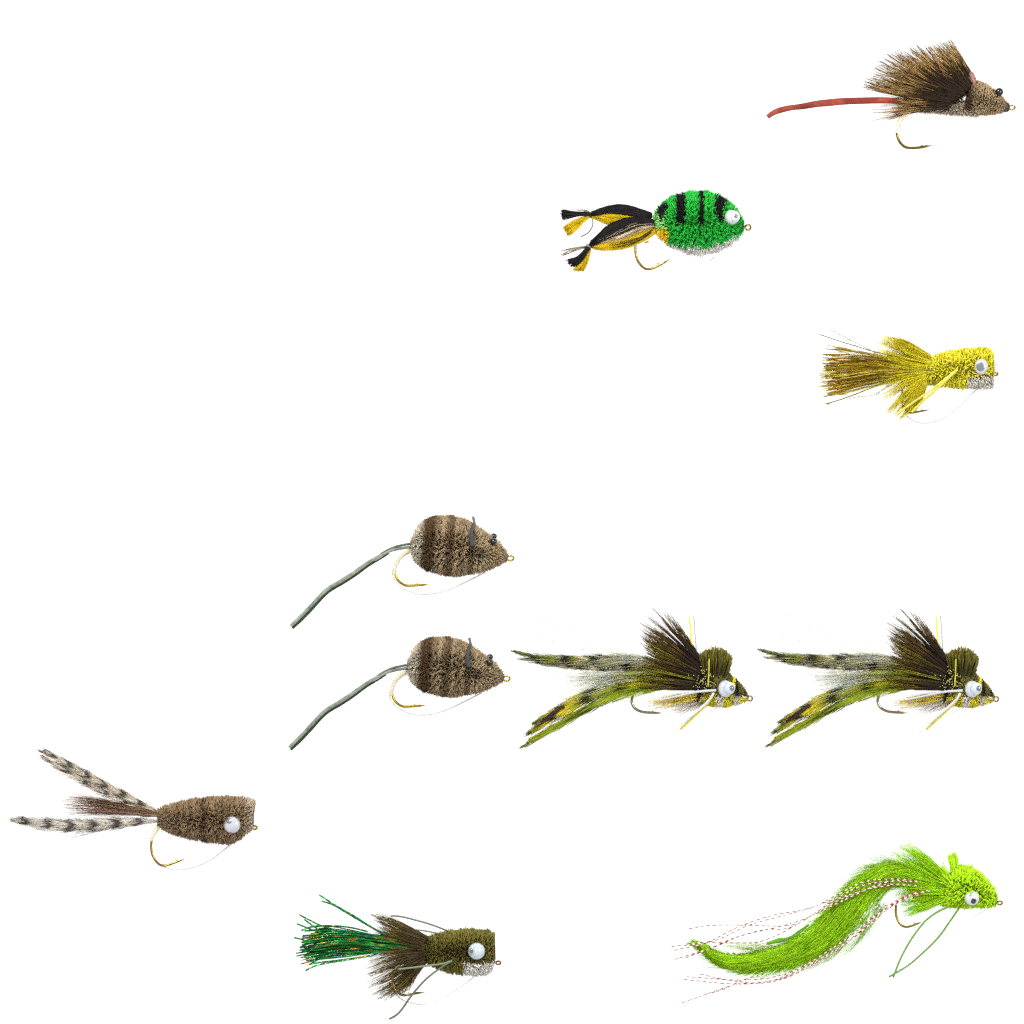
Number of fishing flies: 10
